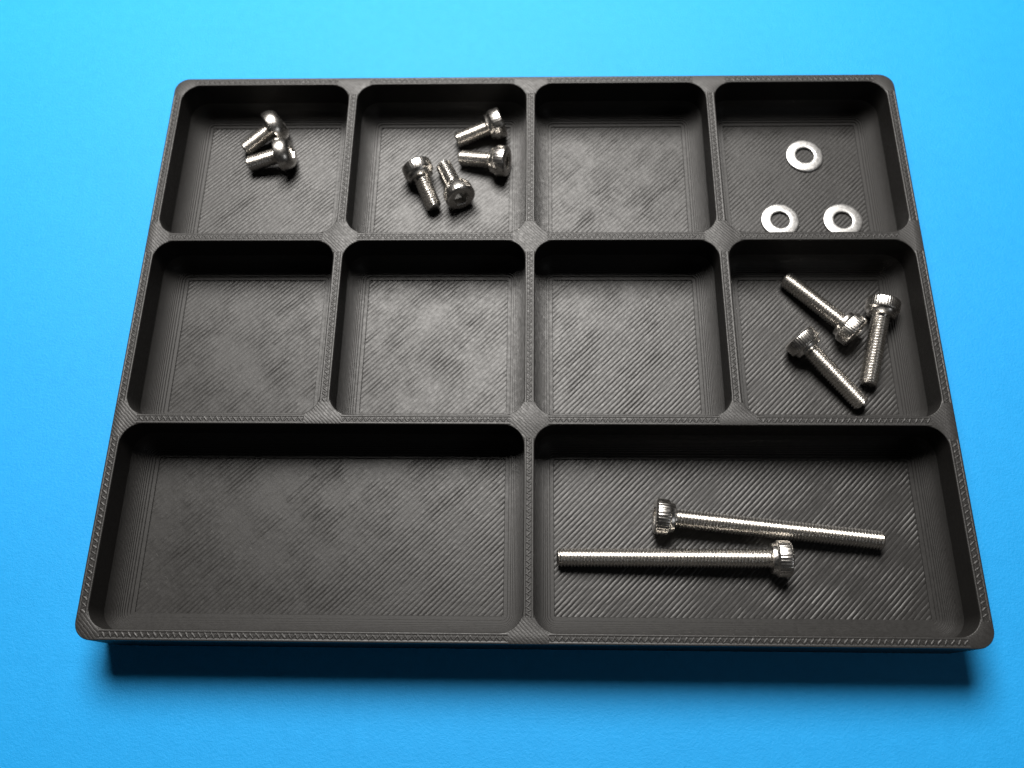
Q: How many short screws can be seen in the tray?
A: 6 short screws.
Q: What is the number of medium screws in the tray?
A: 3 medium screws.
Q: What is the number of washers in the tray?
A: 3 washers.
